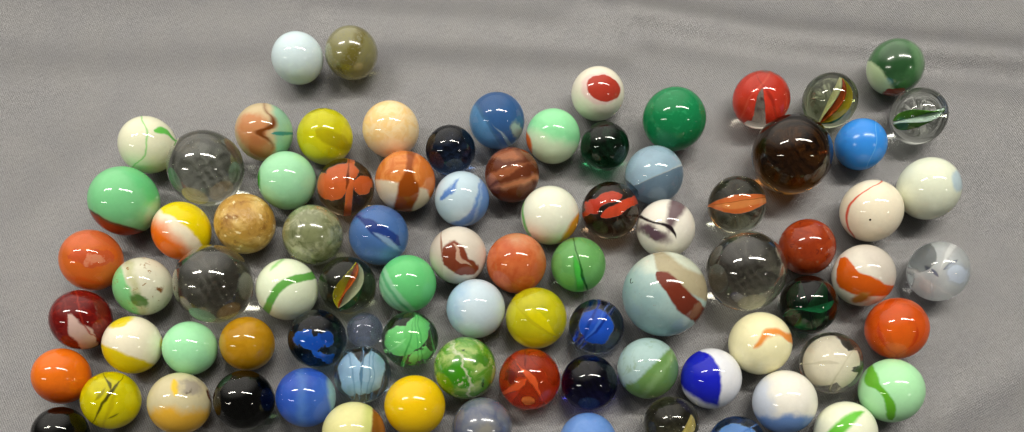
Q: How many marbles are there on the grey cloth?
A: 85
